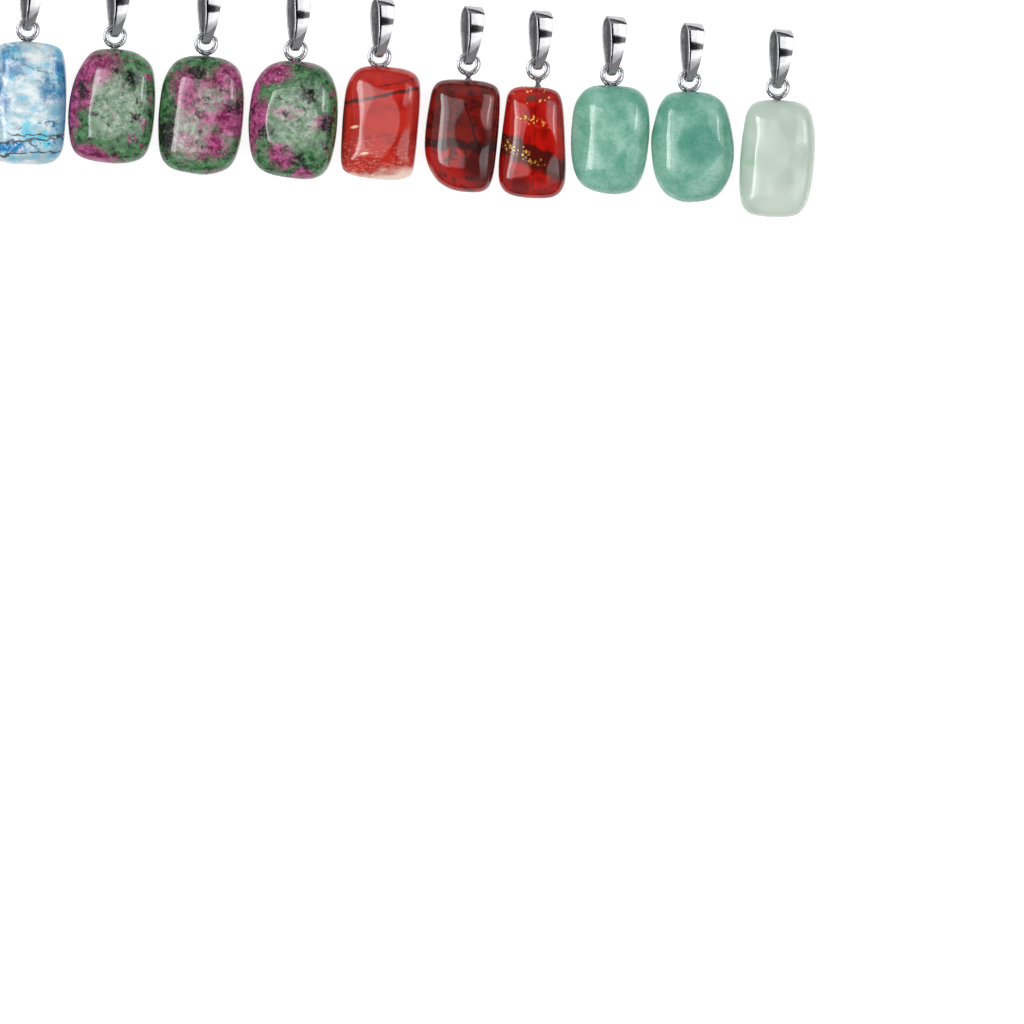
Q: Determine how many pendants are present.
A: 10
